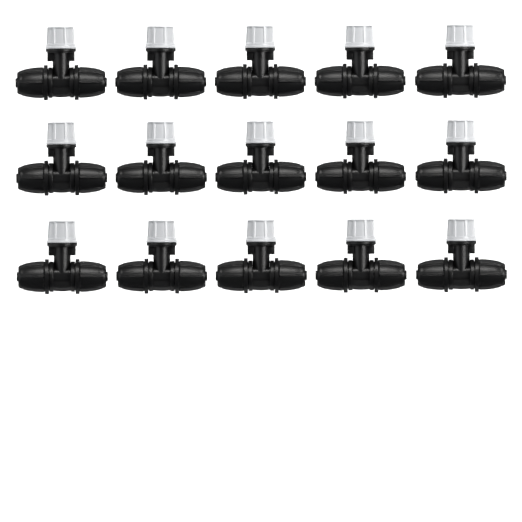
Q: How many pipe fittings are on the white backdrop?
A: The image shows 15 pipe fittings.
